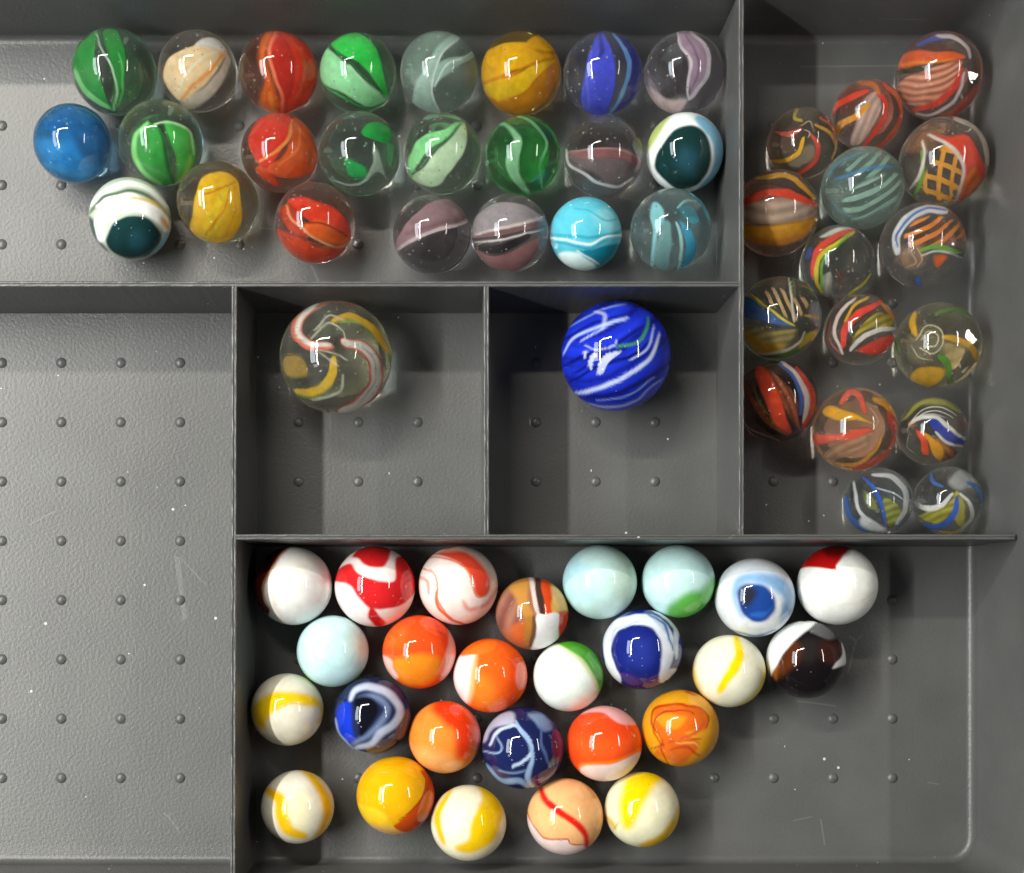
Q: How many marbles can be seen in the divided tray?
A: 67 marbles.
